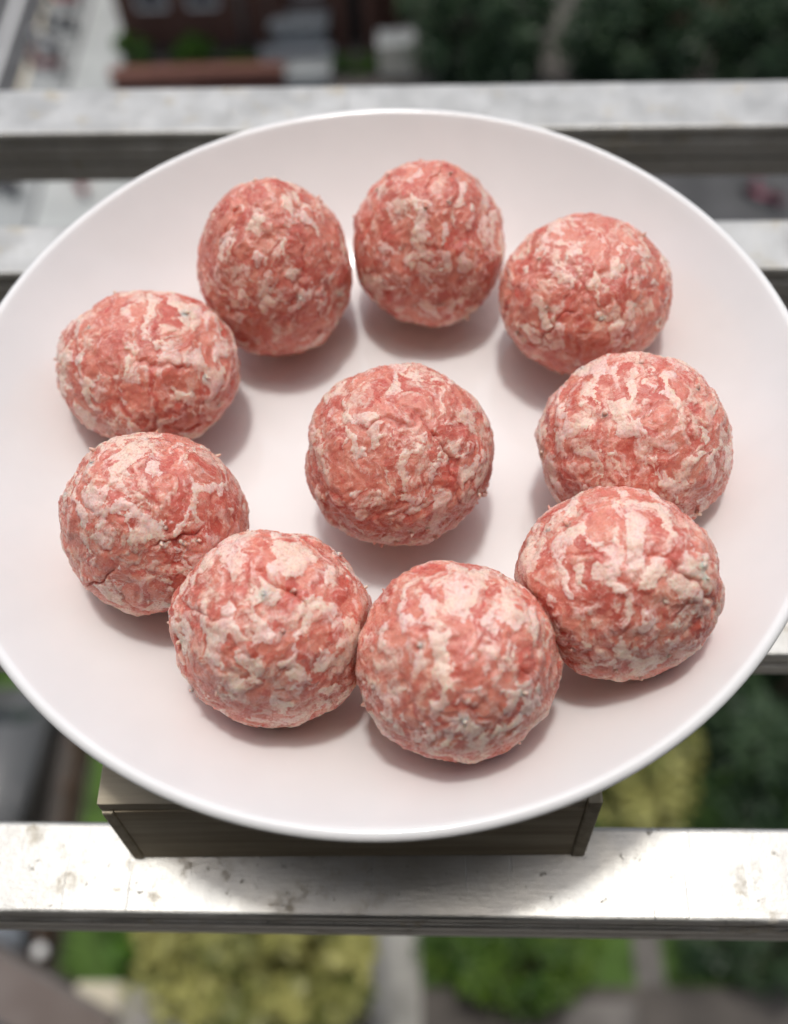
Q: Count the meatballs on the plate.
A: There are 10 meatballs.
